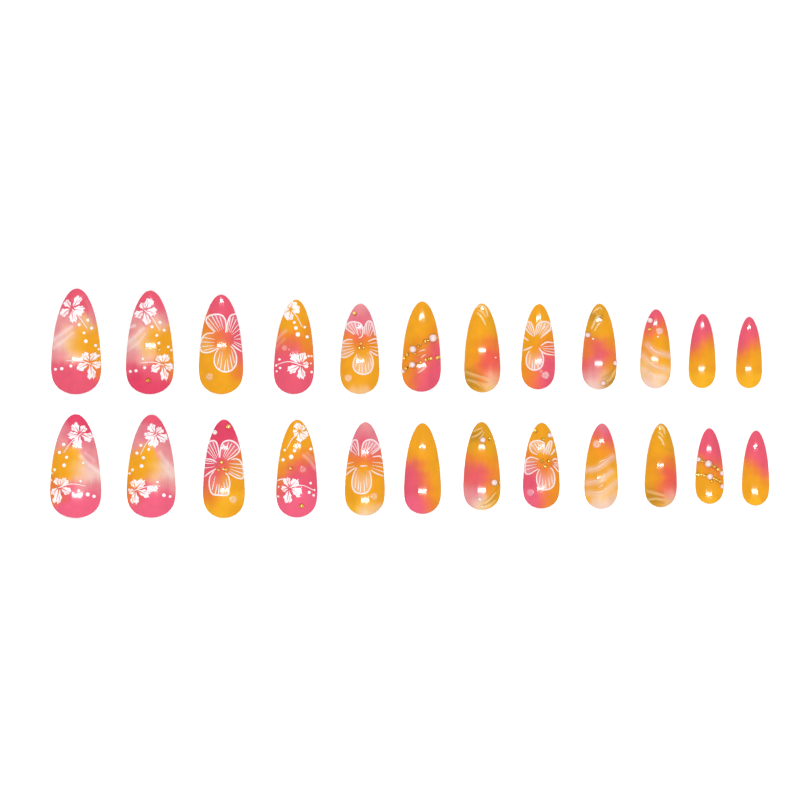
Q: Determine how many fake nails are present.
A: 24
